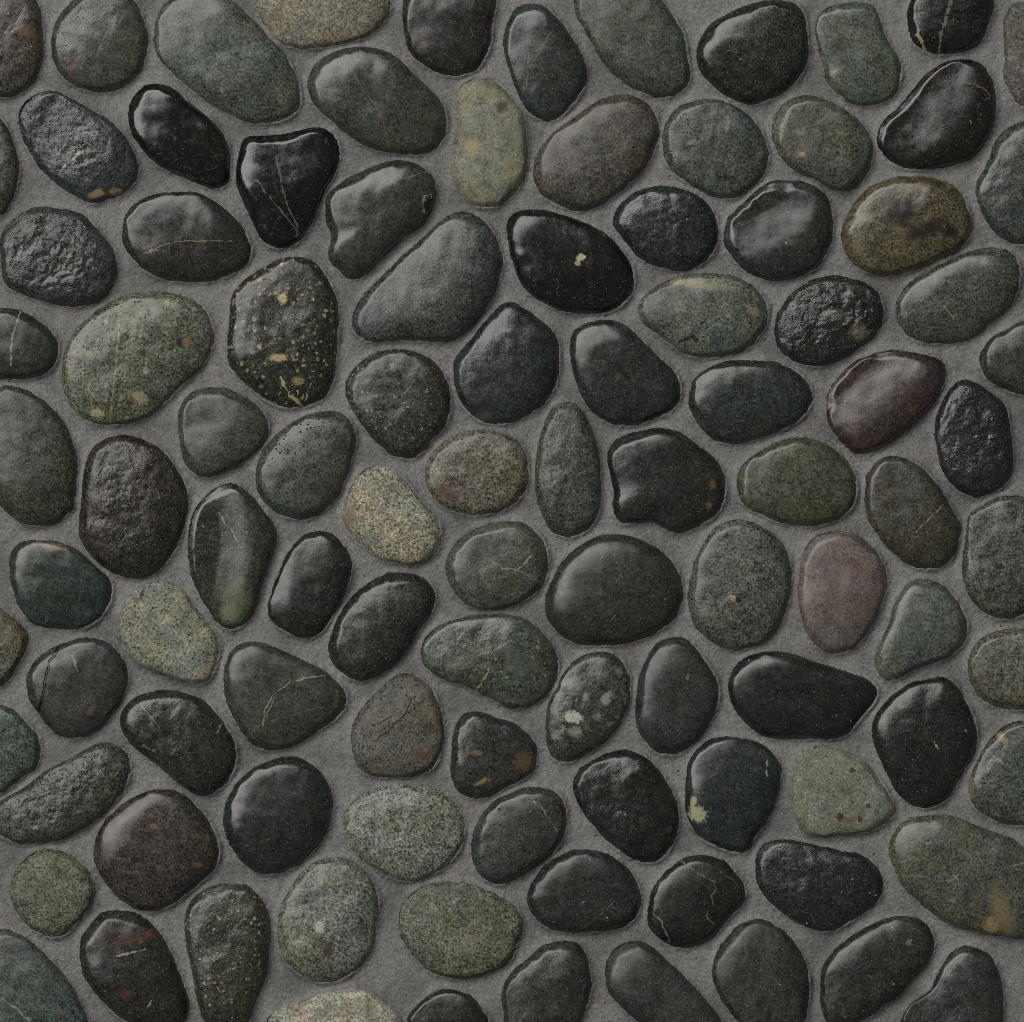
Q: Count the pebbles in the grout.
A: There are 103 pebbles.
